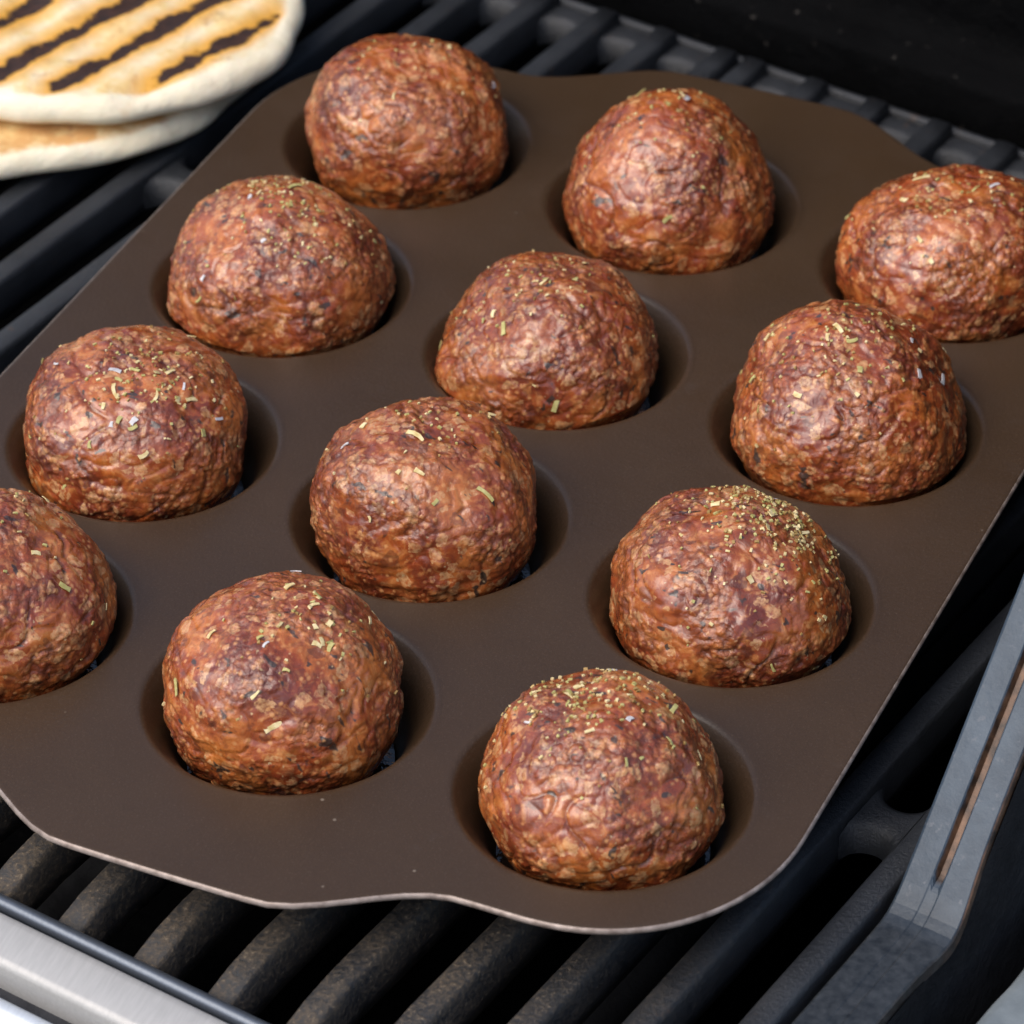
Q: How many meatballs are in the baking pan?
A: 12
